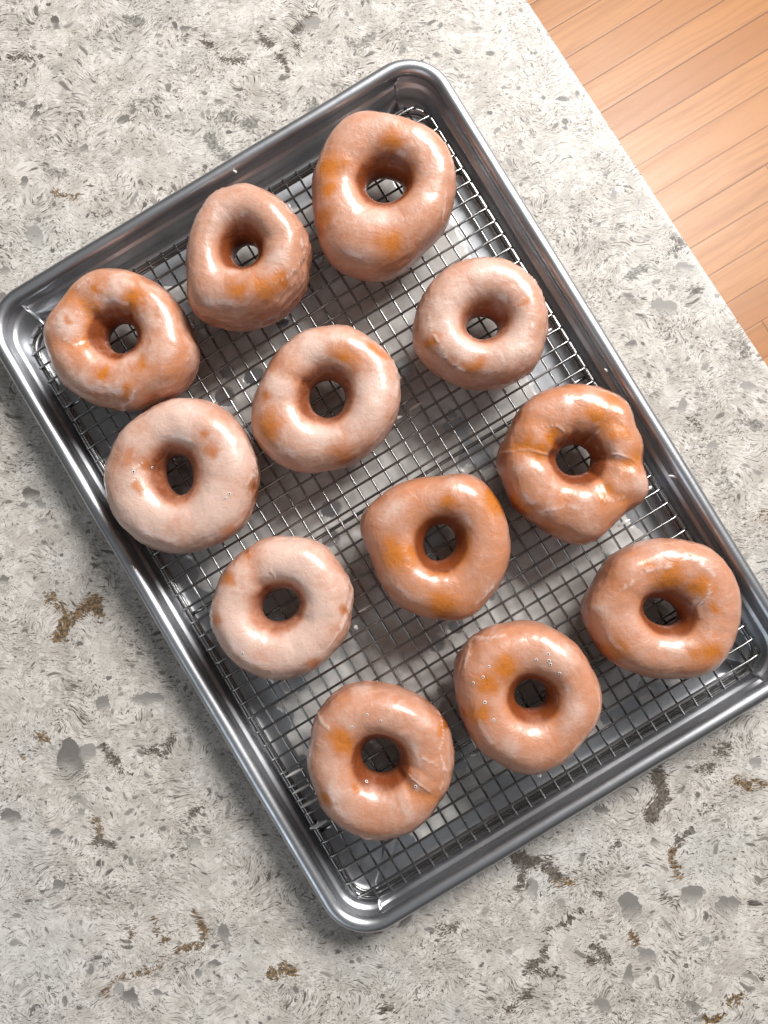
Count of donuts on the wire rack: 12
